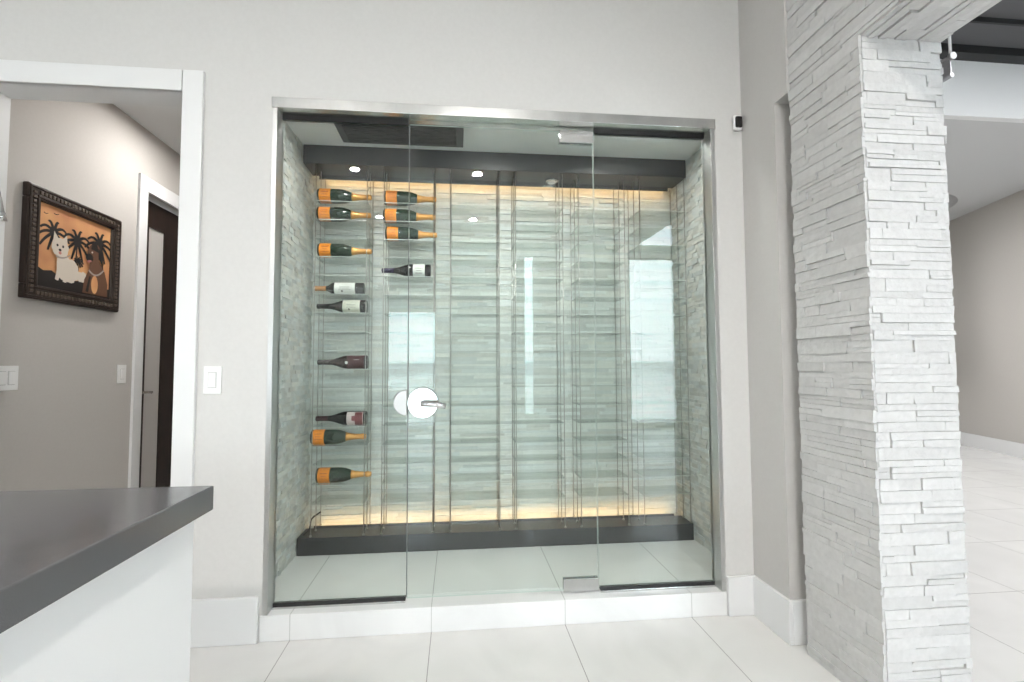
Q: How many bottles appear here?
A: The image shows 13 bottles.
